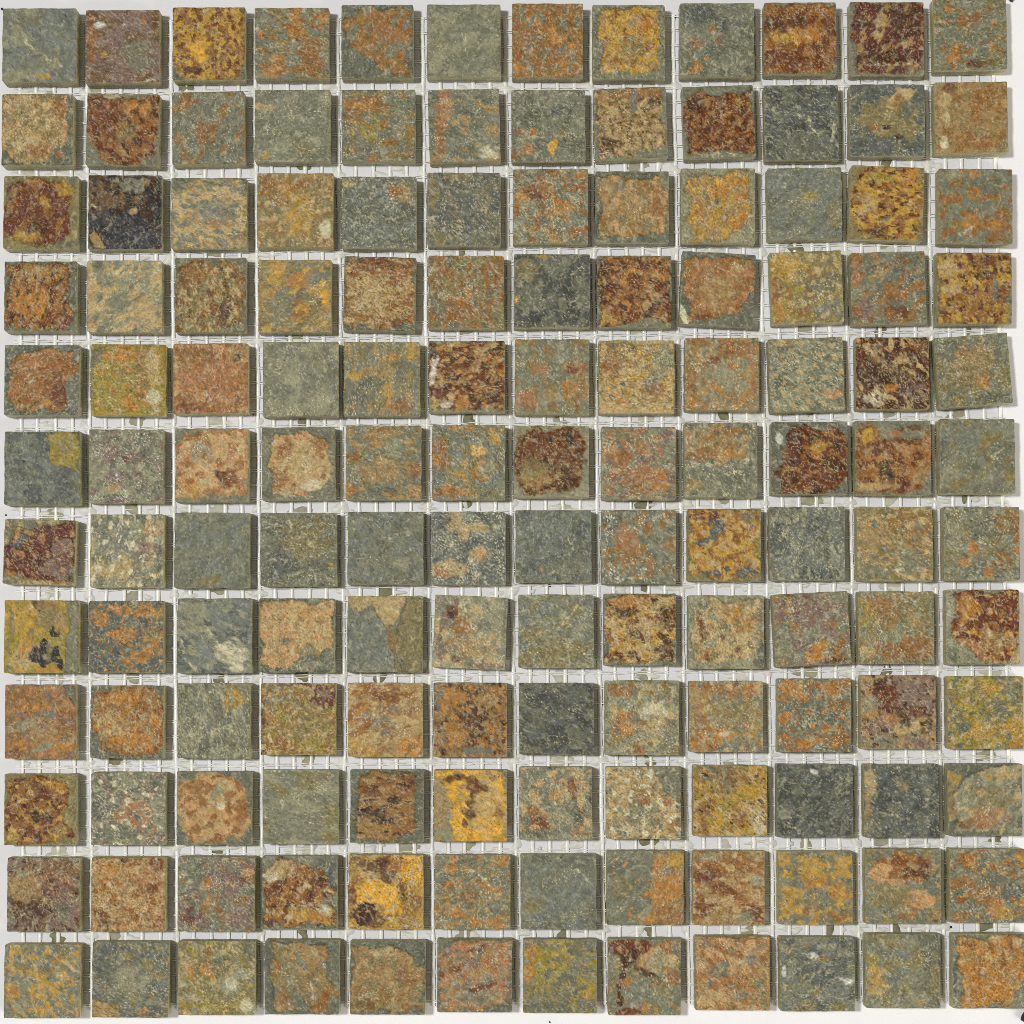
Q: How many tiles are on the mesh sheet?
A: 144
